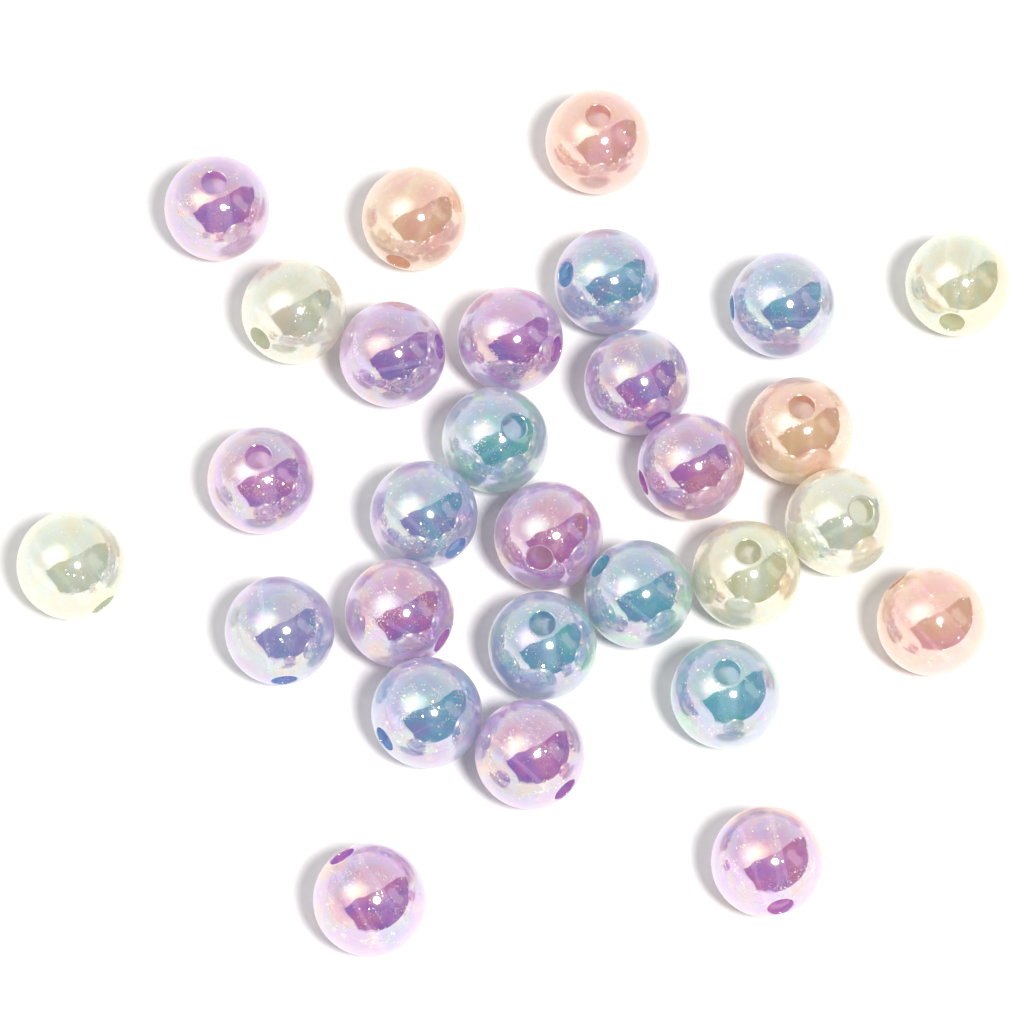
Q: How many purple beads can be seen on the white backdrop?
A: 11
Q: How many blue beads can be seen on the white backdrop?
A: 9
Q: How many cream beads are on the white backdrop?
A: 5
